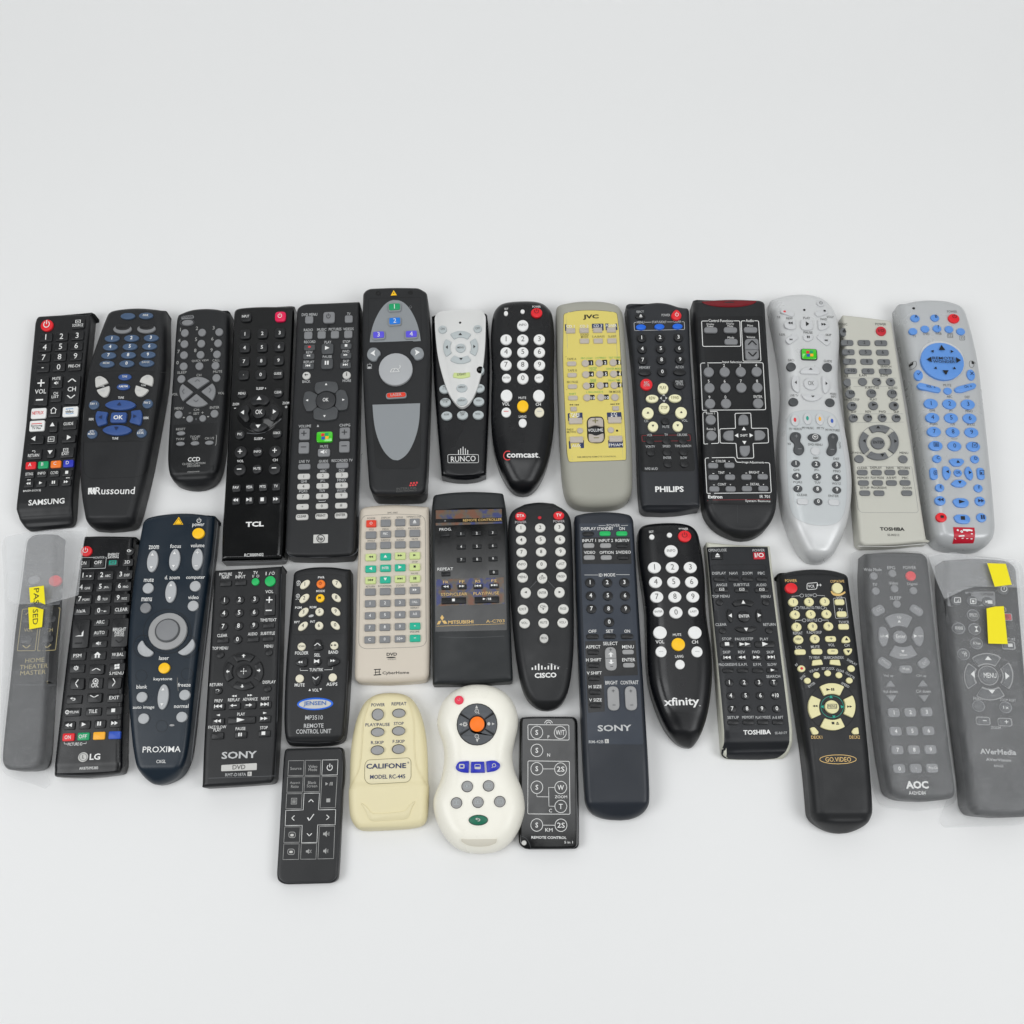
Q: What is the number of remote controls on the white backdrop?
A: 32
